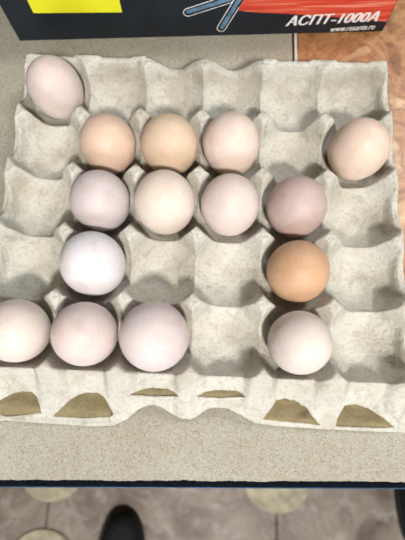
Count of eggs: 15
